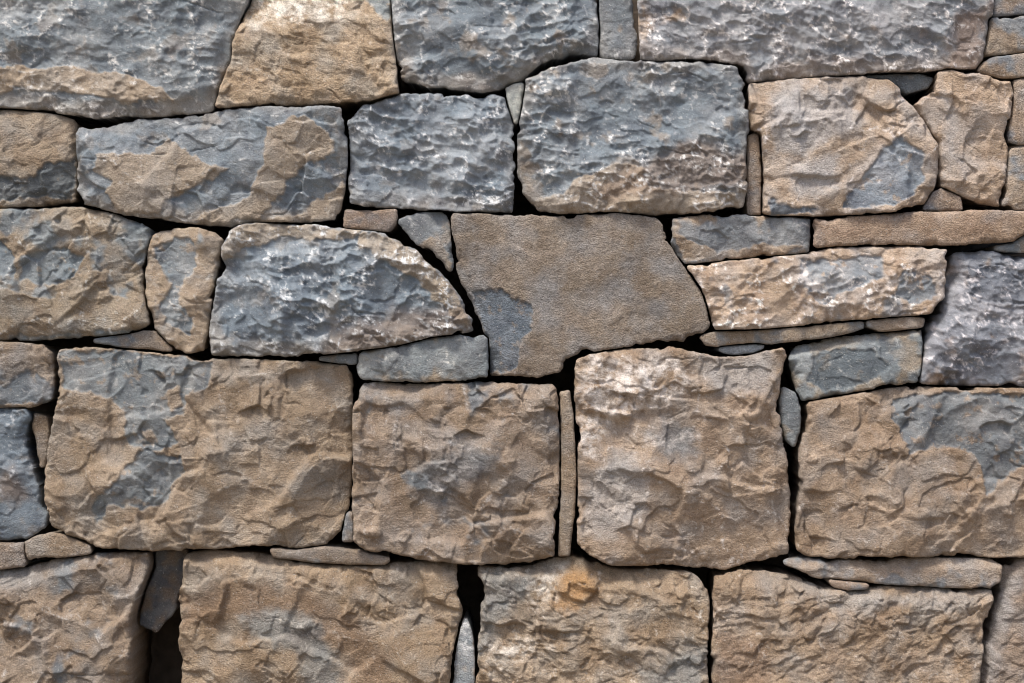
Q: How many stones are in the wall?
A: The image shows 60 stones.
